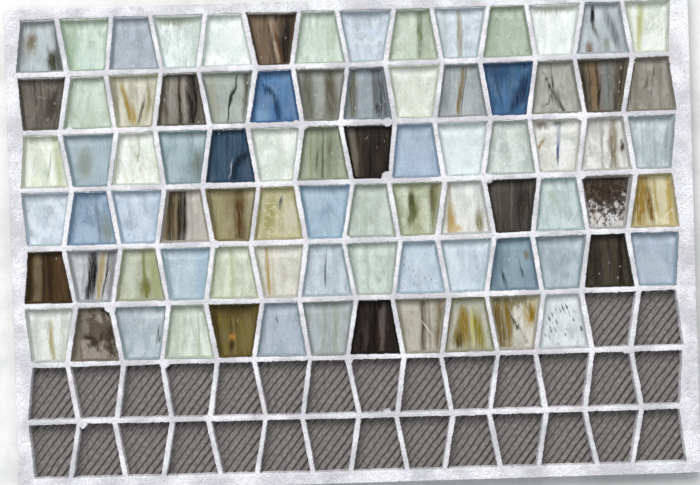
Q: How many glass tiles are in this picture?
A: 82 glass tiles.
